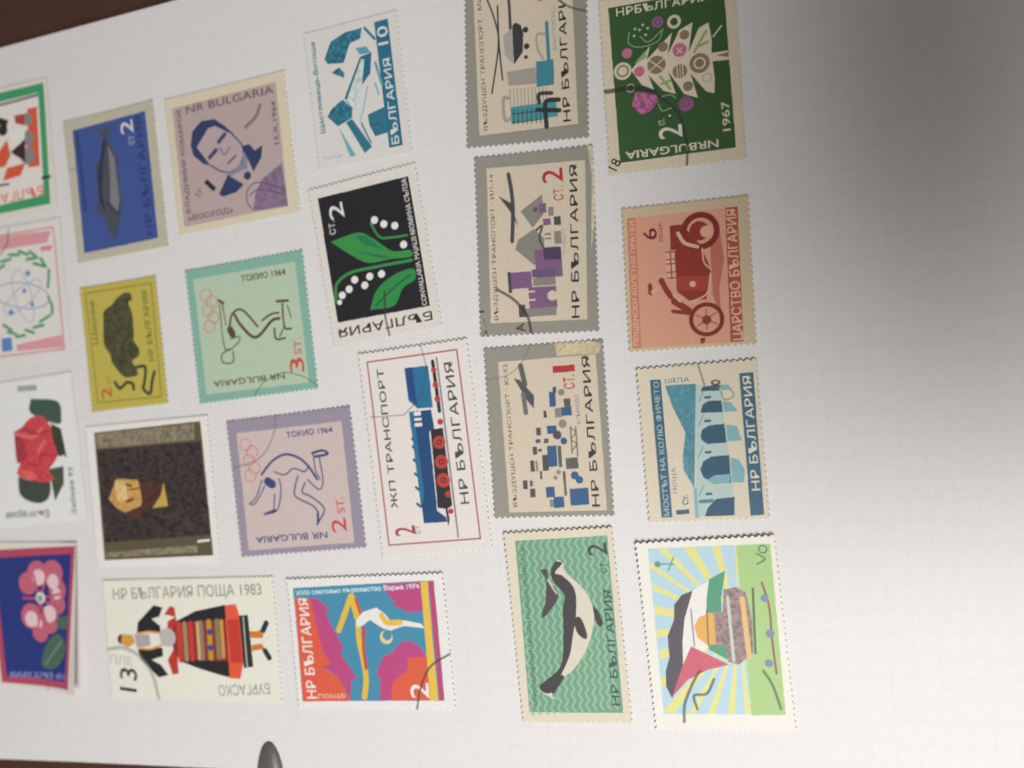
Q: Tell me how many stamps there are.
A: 23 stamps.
